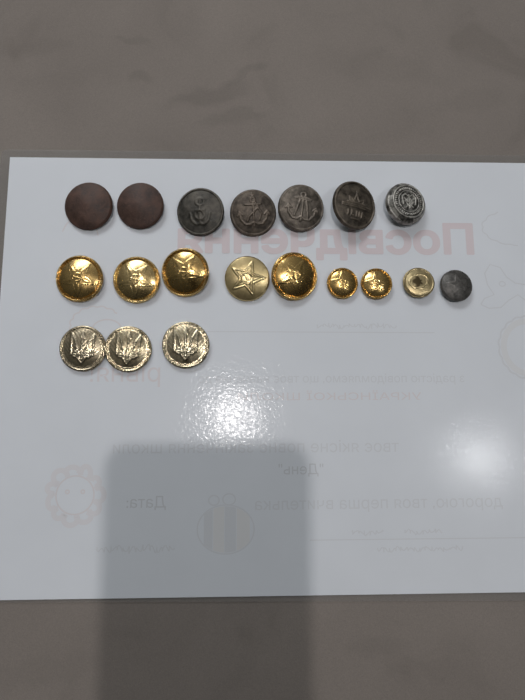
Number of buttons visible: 19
